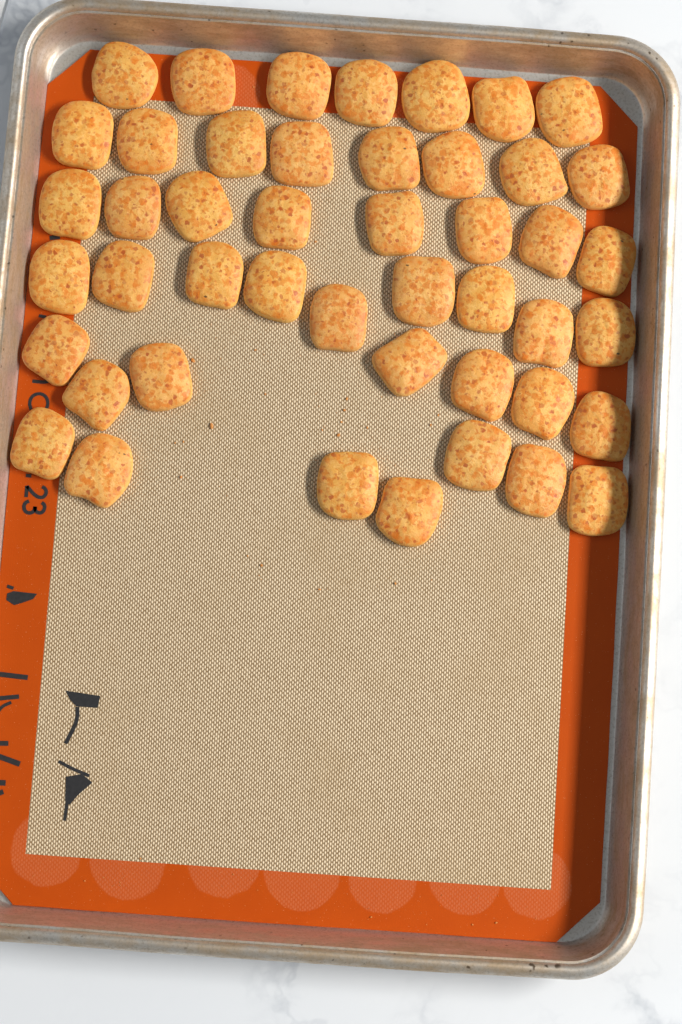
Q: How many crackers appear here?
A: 46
